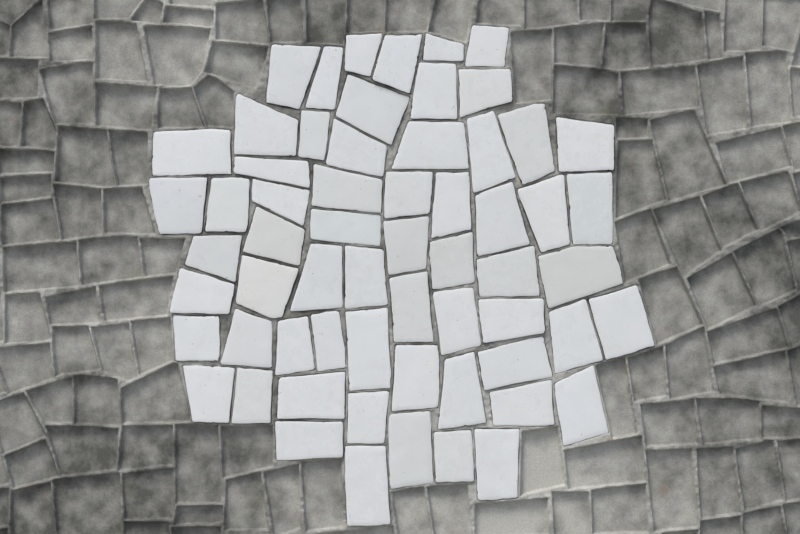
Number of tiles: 62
